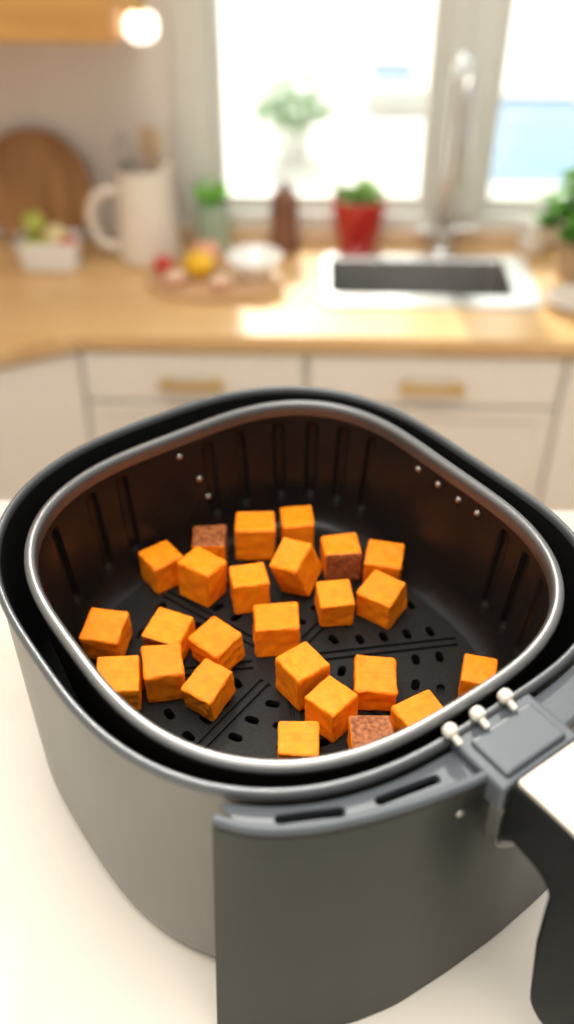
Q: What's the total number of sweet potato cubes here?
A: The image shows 25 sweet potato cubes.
